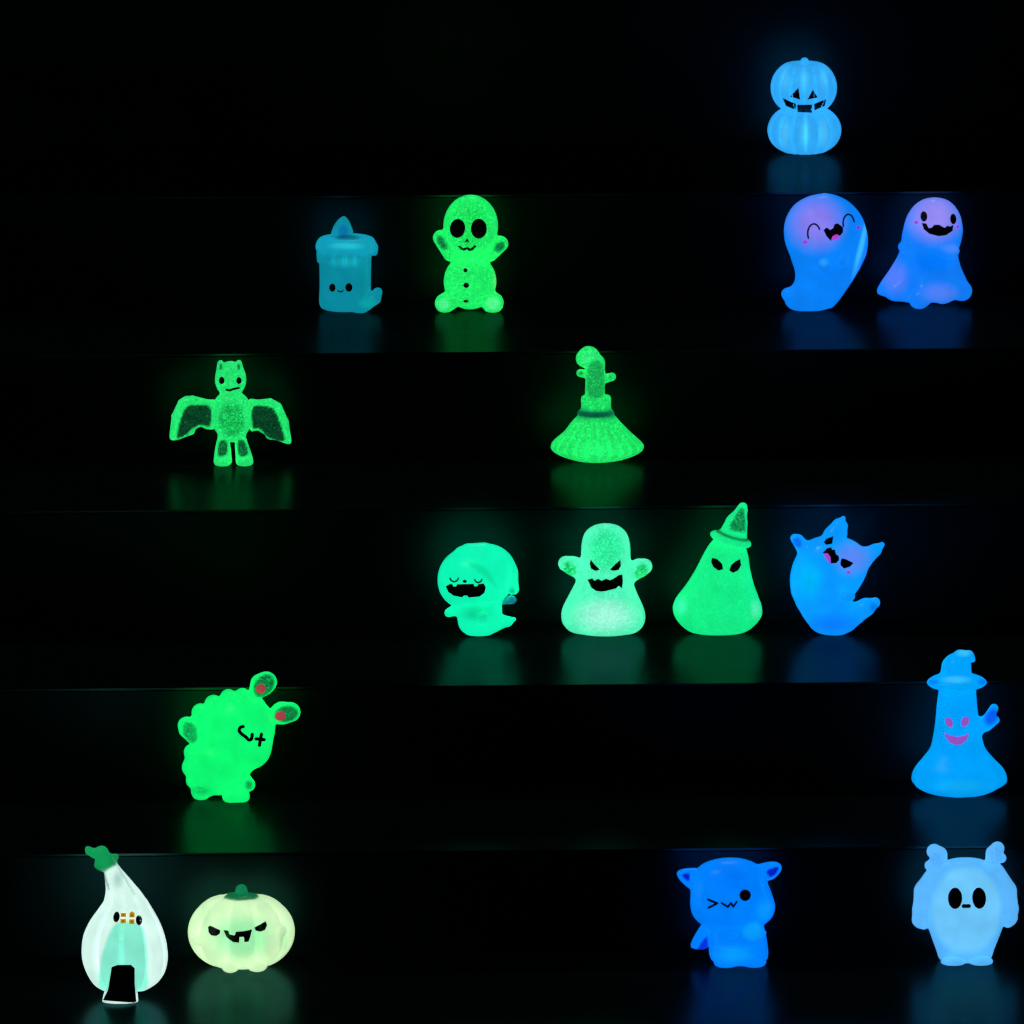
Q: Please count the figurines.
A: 17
